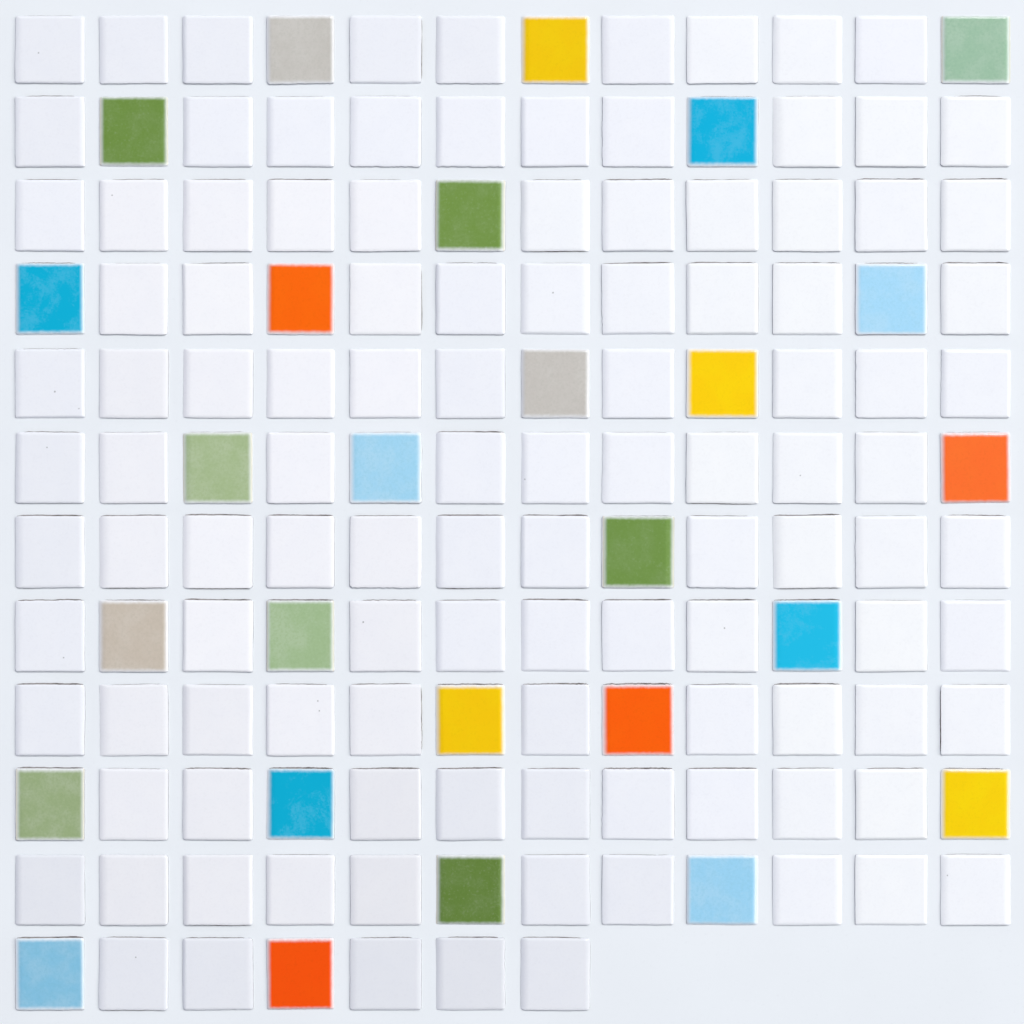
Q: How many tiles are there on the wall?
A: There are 139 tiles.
